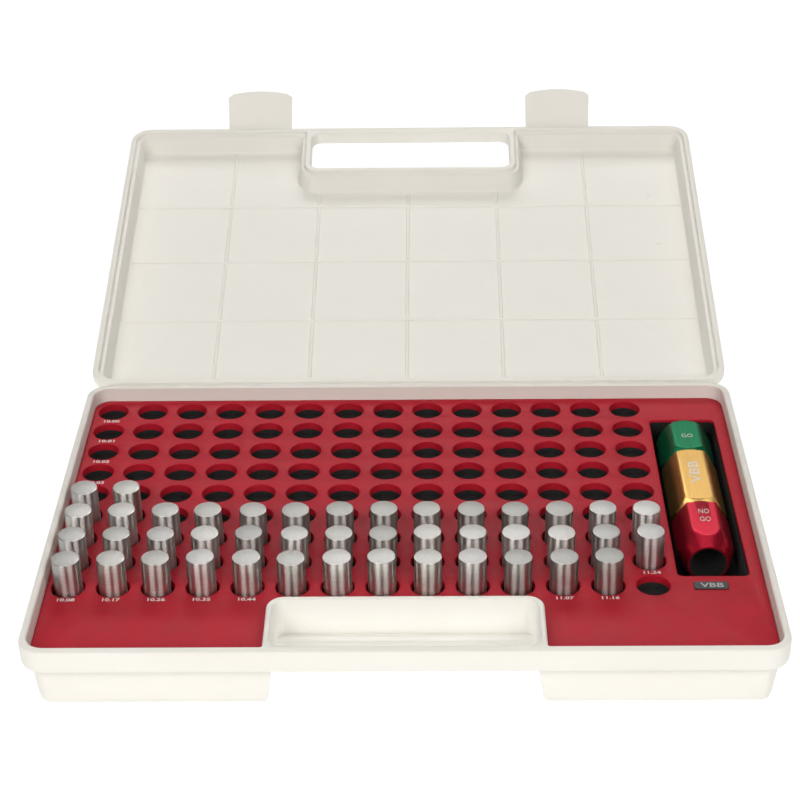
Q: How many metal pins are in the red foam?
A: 43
